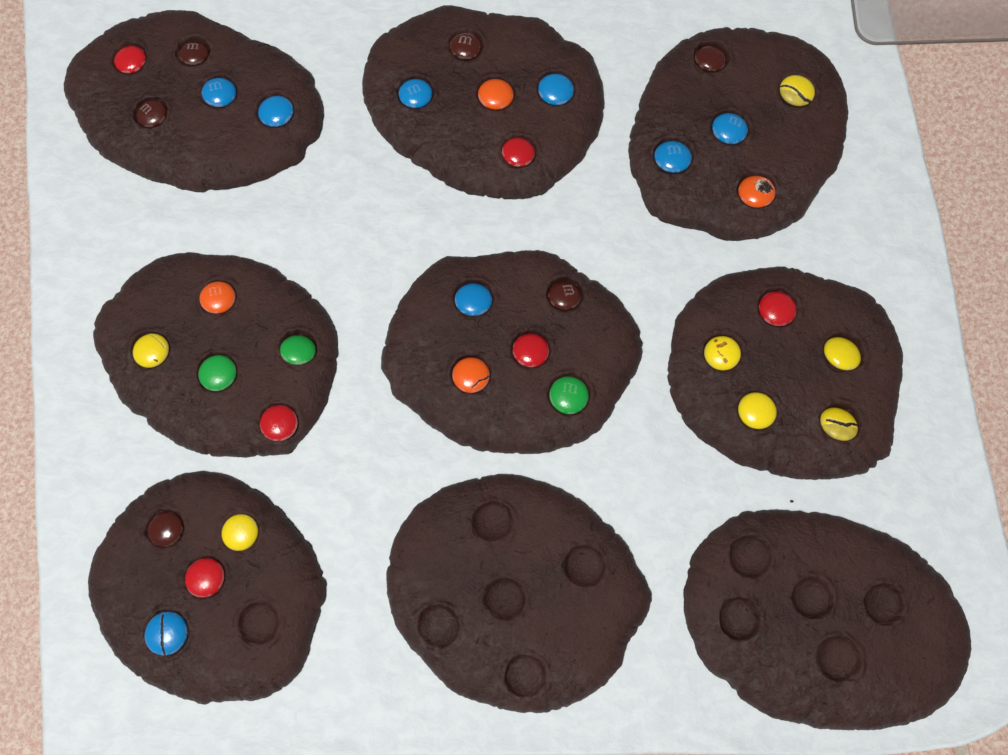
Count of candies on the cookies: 34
